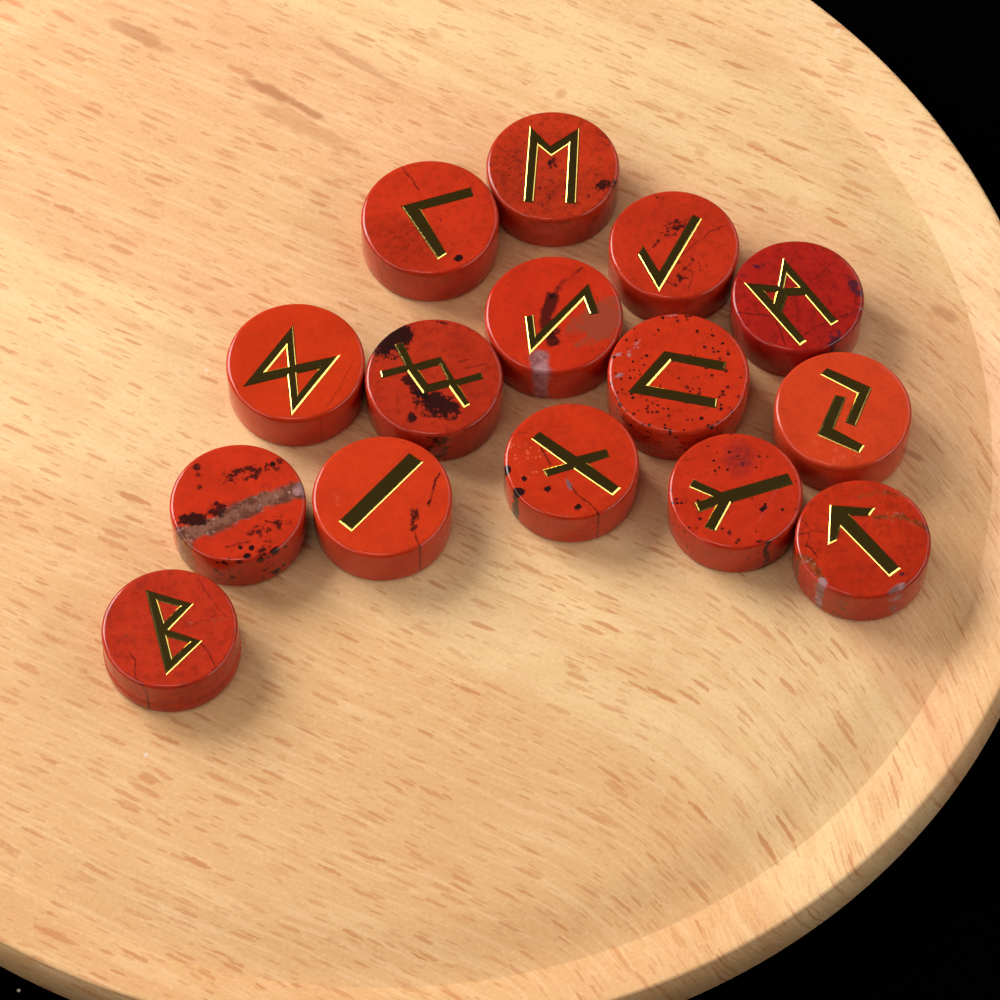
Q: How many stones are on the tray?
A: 15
